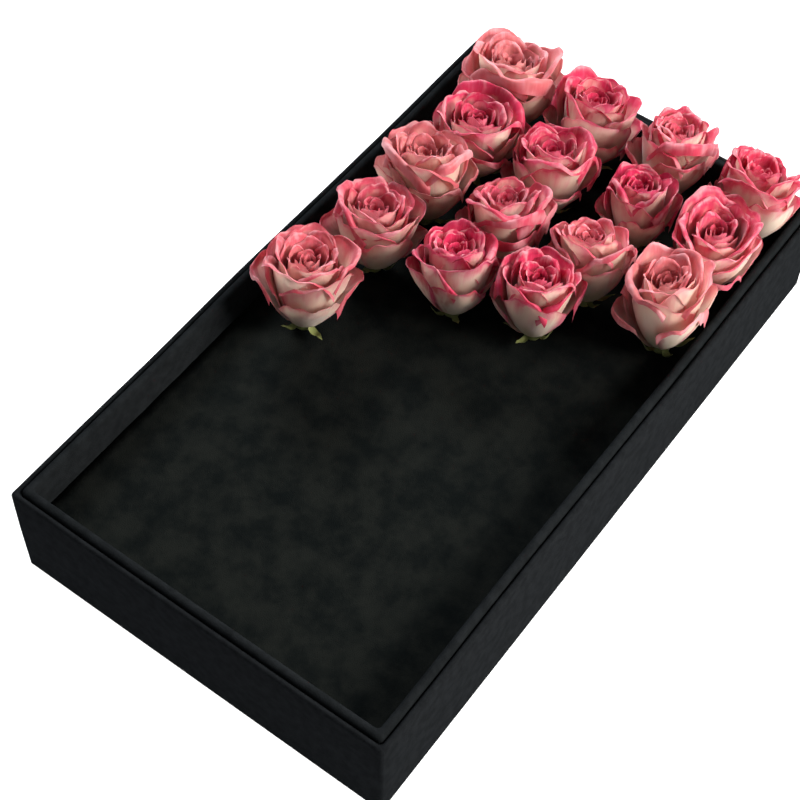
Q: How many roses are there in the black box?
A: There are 16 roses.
